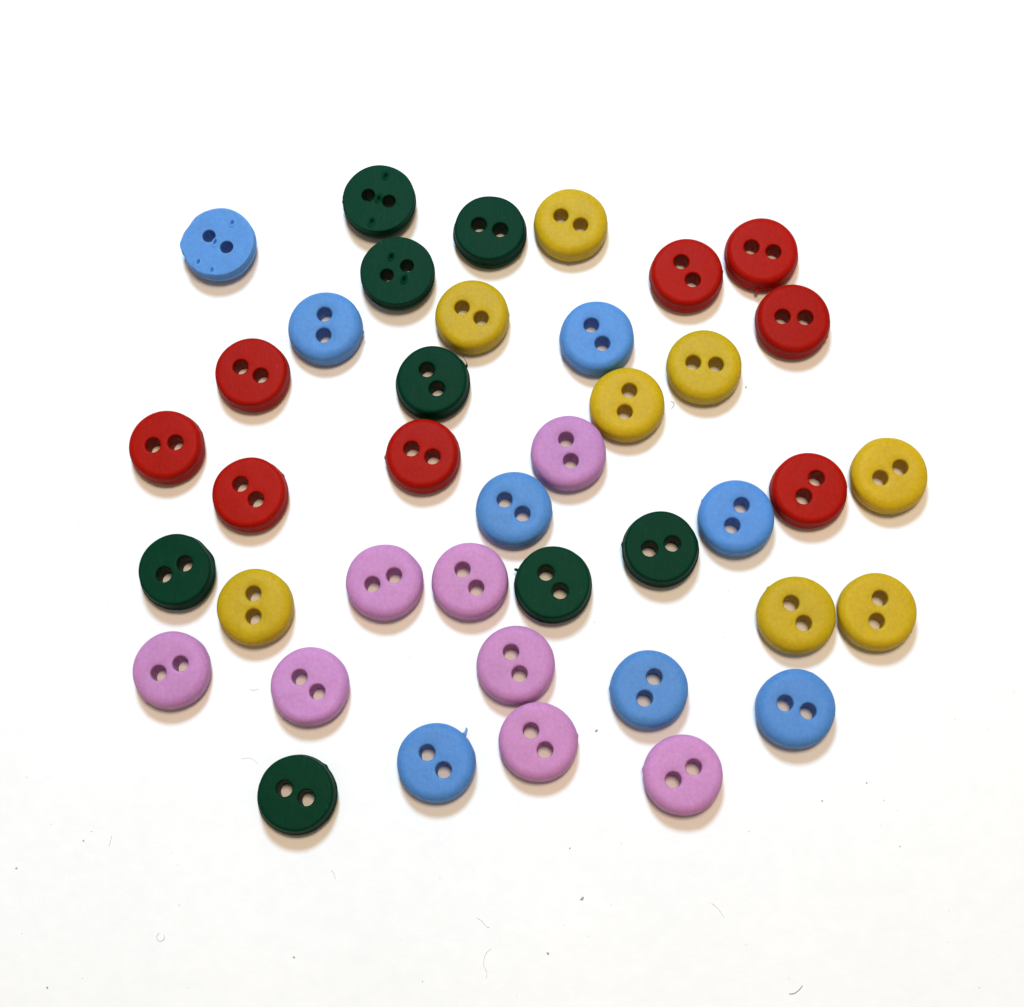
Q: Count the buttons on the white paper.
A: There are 40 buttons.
